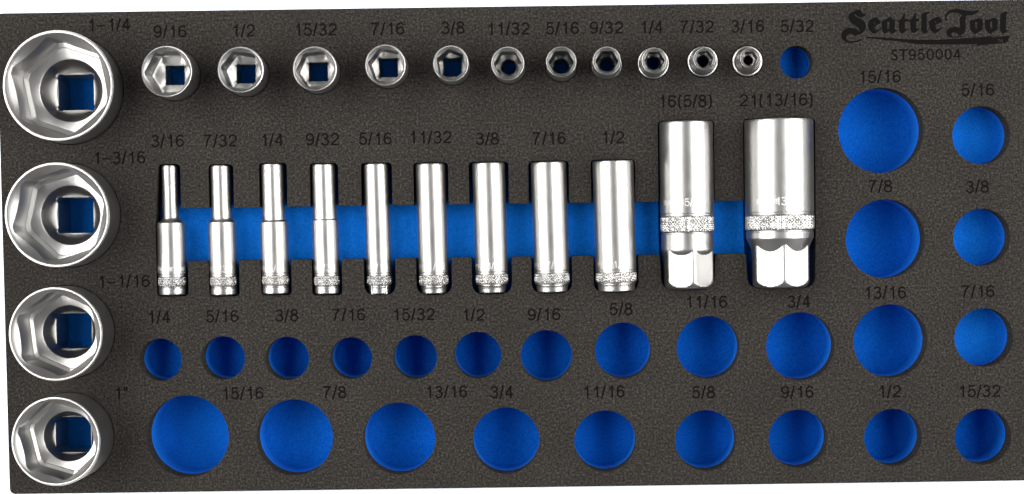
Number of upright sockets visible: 15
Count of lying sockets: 11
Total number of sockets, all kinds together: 26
